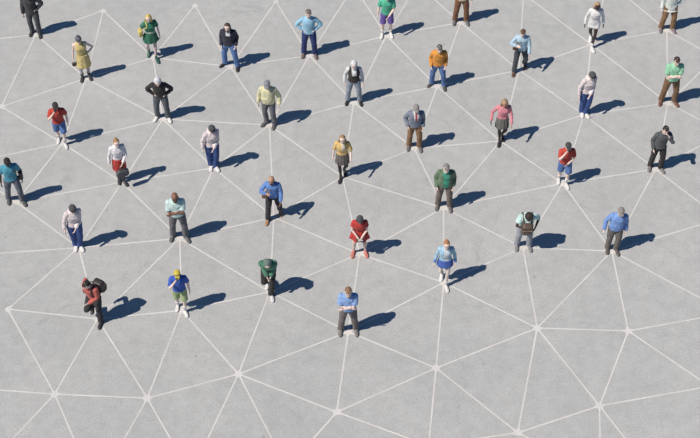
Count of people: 37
